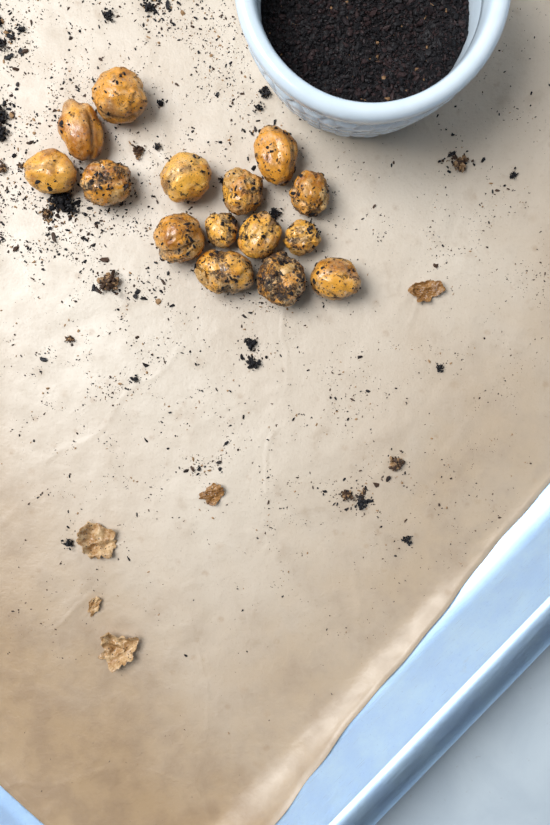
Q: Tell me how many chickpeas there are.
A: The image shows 15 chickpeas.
